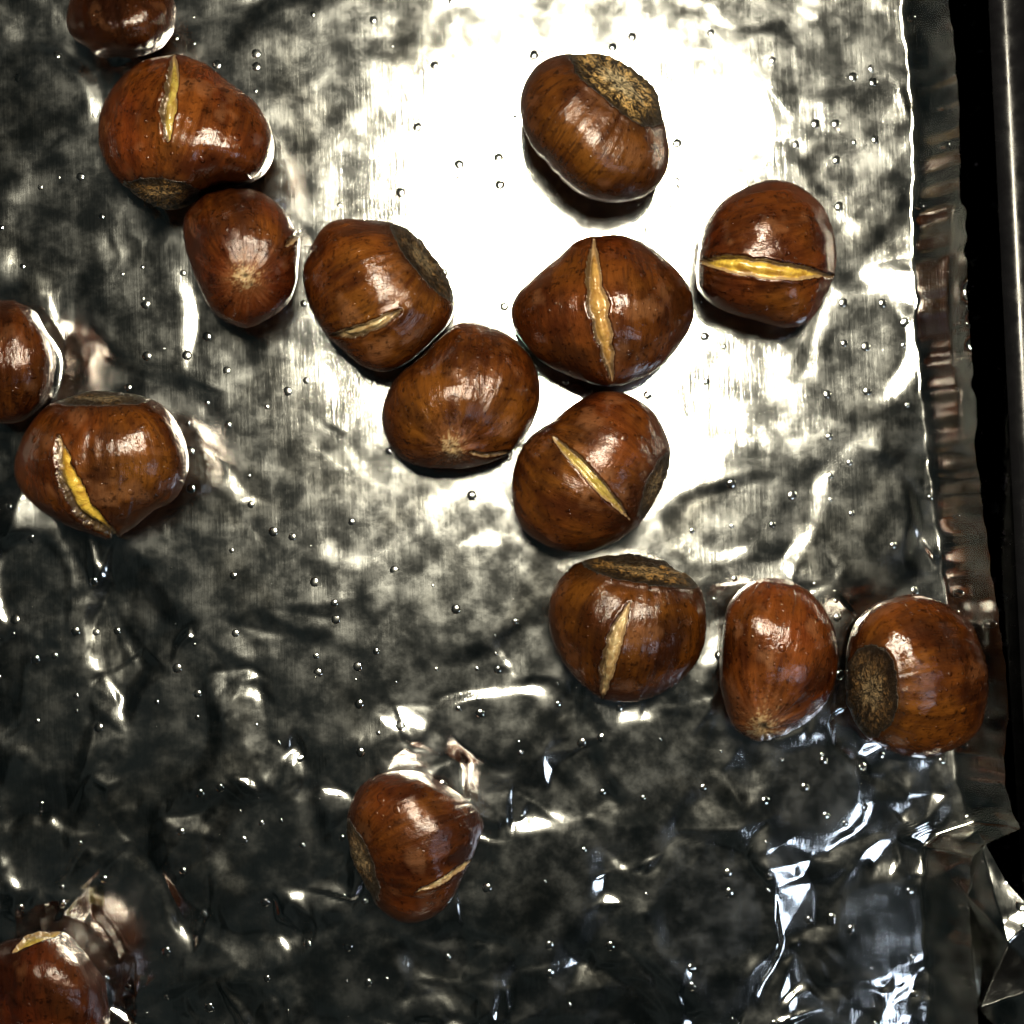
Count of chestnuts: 16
